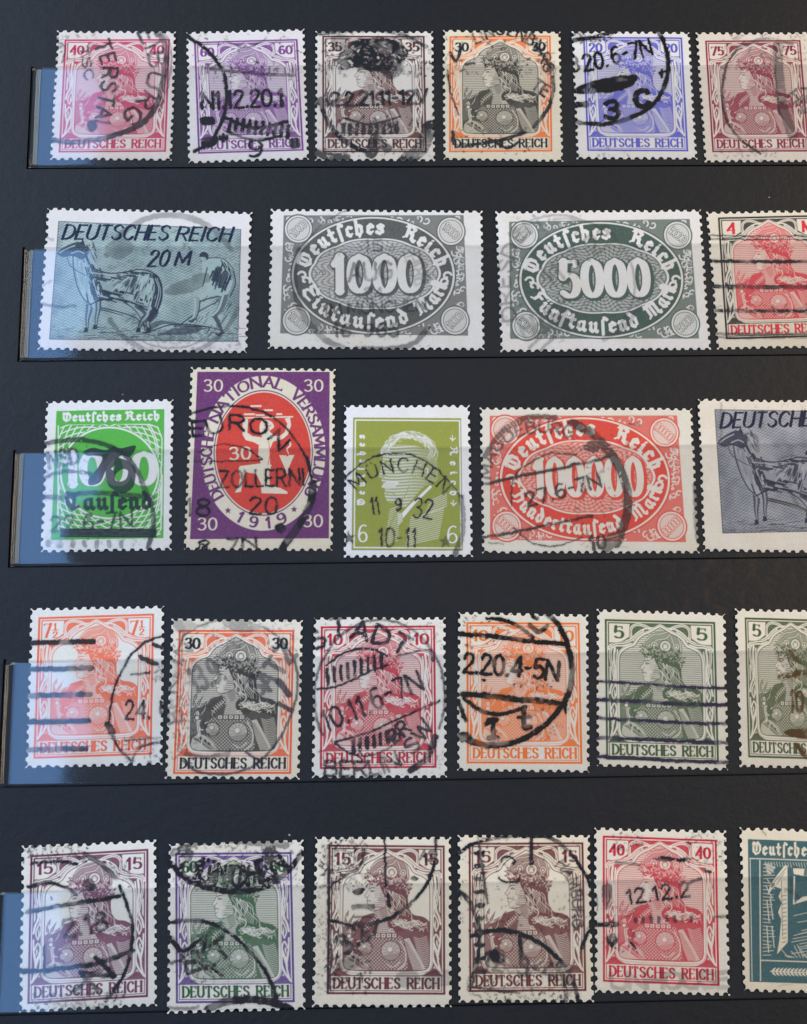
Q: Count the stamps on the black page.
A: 27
